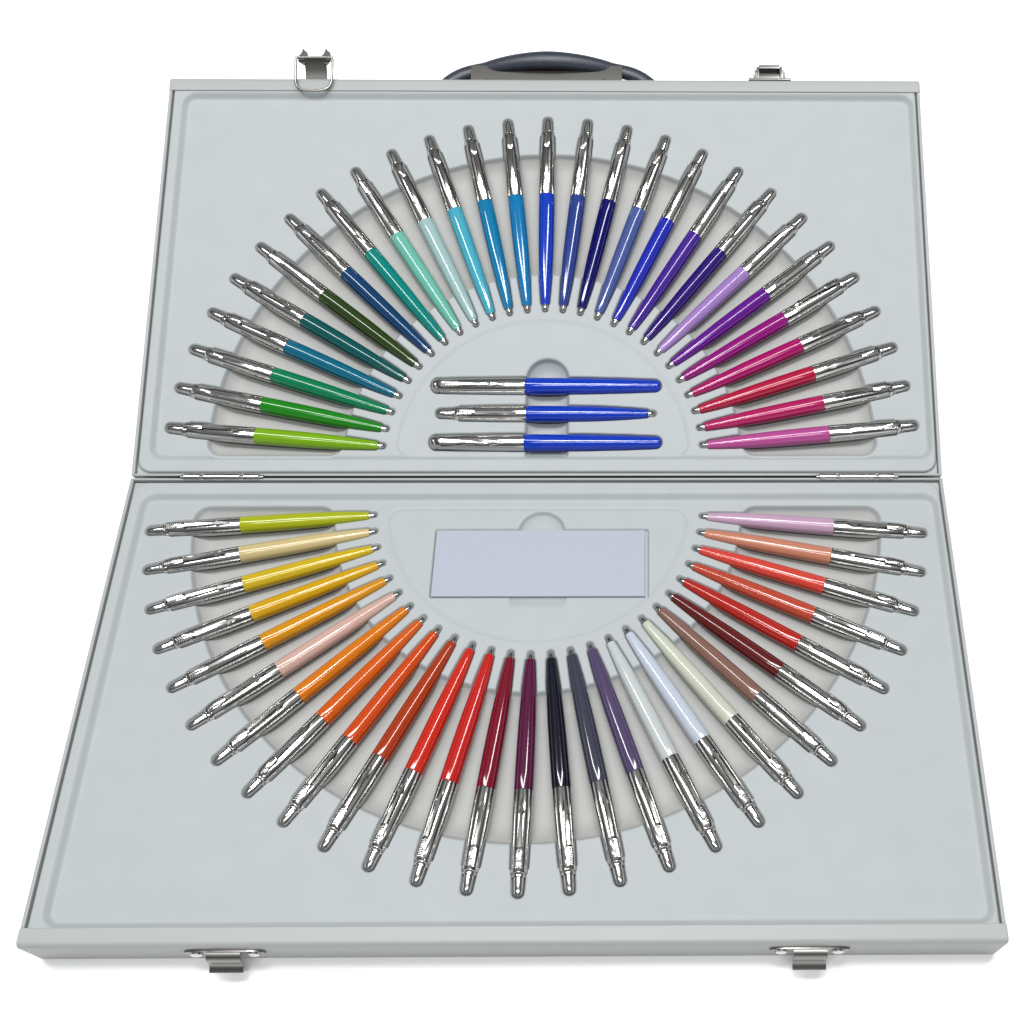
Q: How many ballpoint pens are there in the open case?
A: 55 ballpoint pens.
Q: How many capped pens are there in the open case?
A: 2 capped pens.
